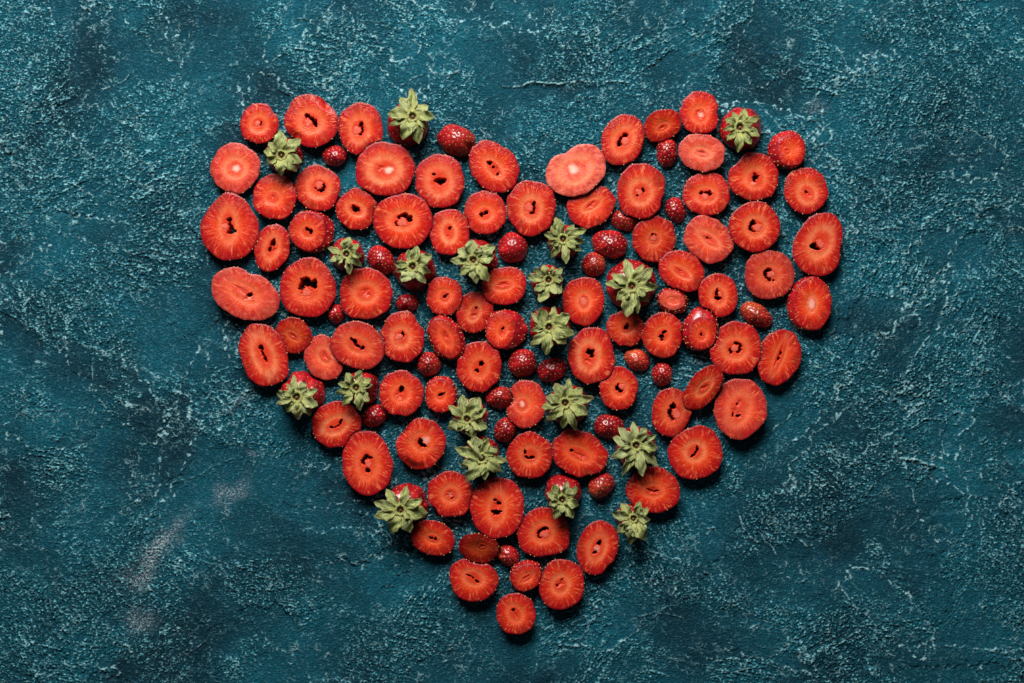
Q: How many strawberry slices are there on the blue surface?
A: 82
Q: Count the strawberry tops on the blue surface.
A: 19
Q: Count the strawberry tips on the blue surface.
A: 23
